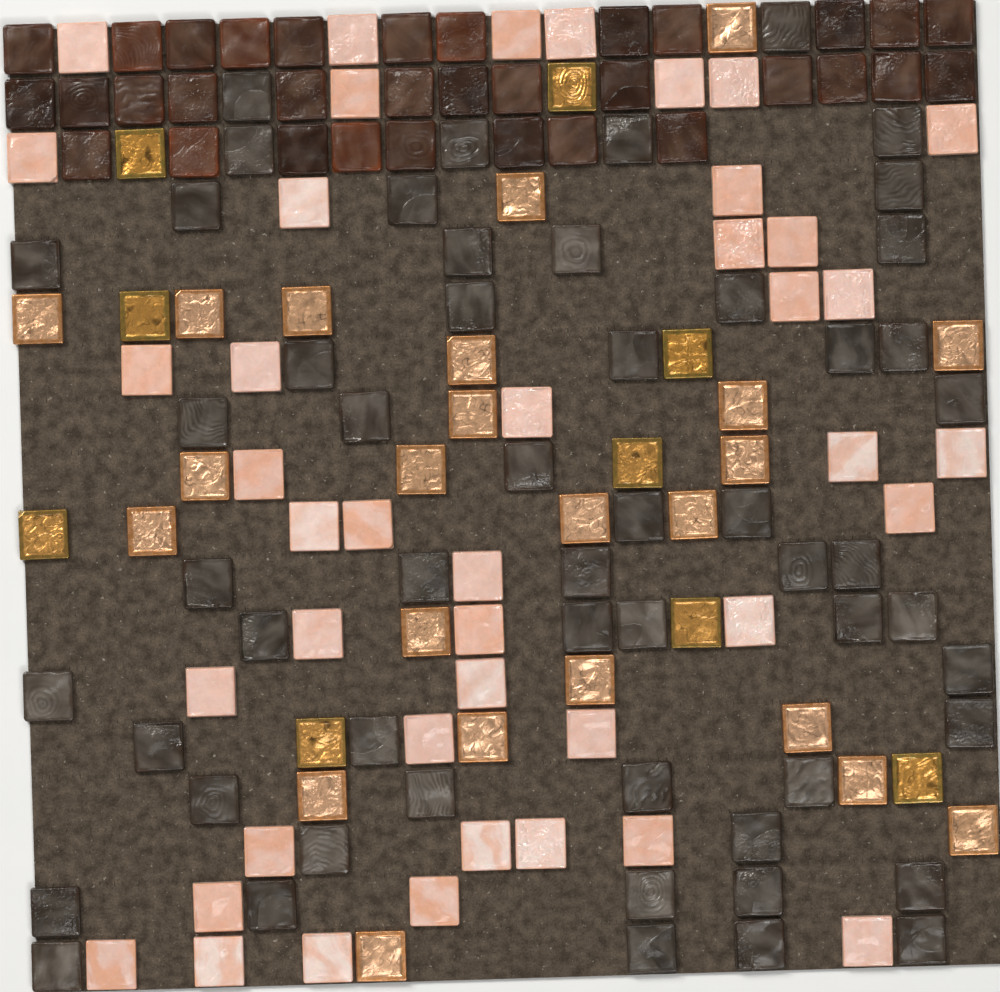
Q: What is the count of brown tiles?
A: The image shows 33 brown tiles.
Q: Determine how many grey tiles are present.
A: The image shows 55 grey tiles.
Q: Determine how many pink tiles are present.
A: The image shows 42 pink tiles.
